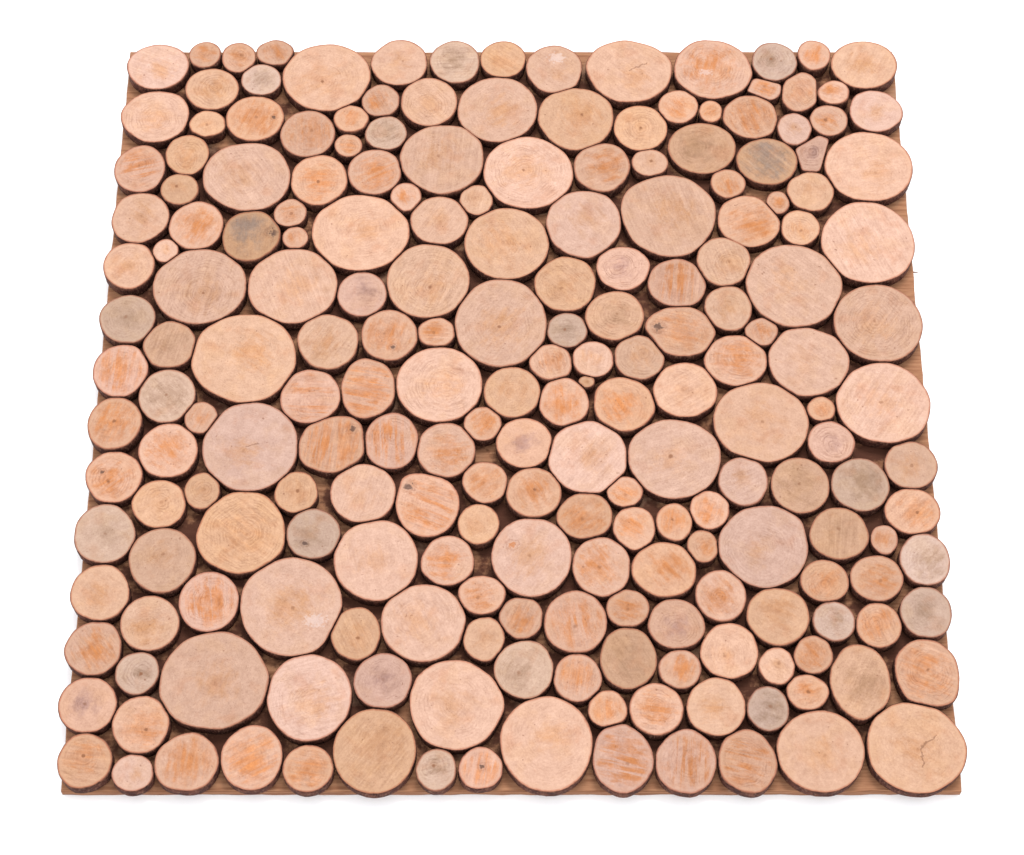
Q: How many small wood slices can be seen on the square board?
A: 170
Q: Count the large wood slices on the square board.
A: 41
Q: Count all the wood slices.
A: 211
